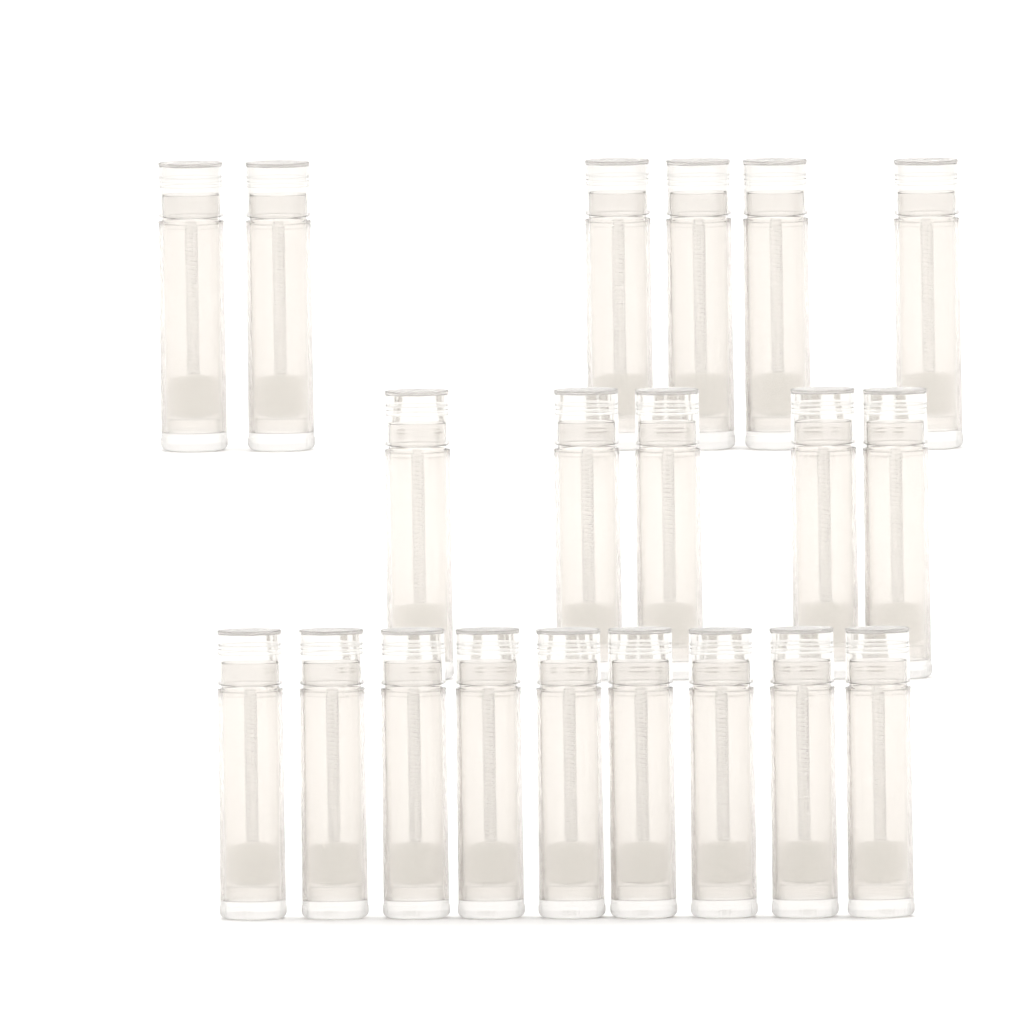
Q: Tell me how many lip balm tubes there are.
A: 20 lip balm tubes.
